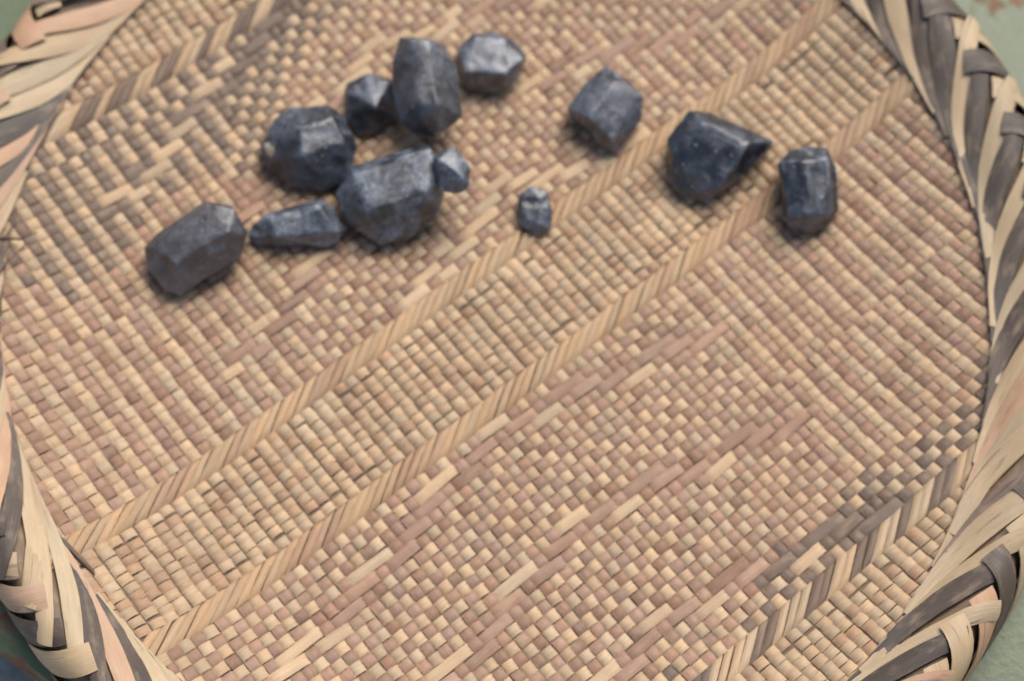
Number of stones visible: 12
